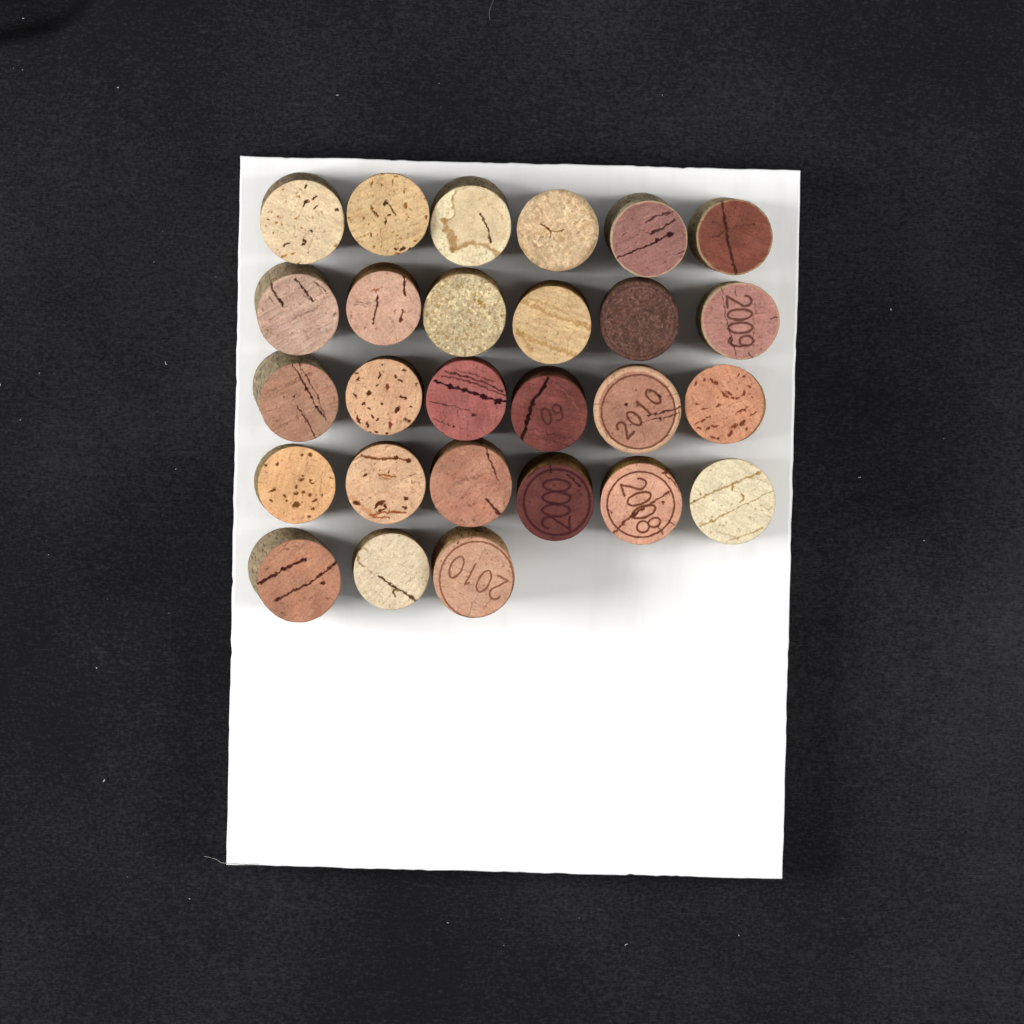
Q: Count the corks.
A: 27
